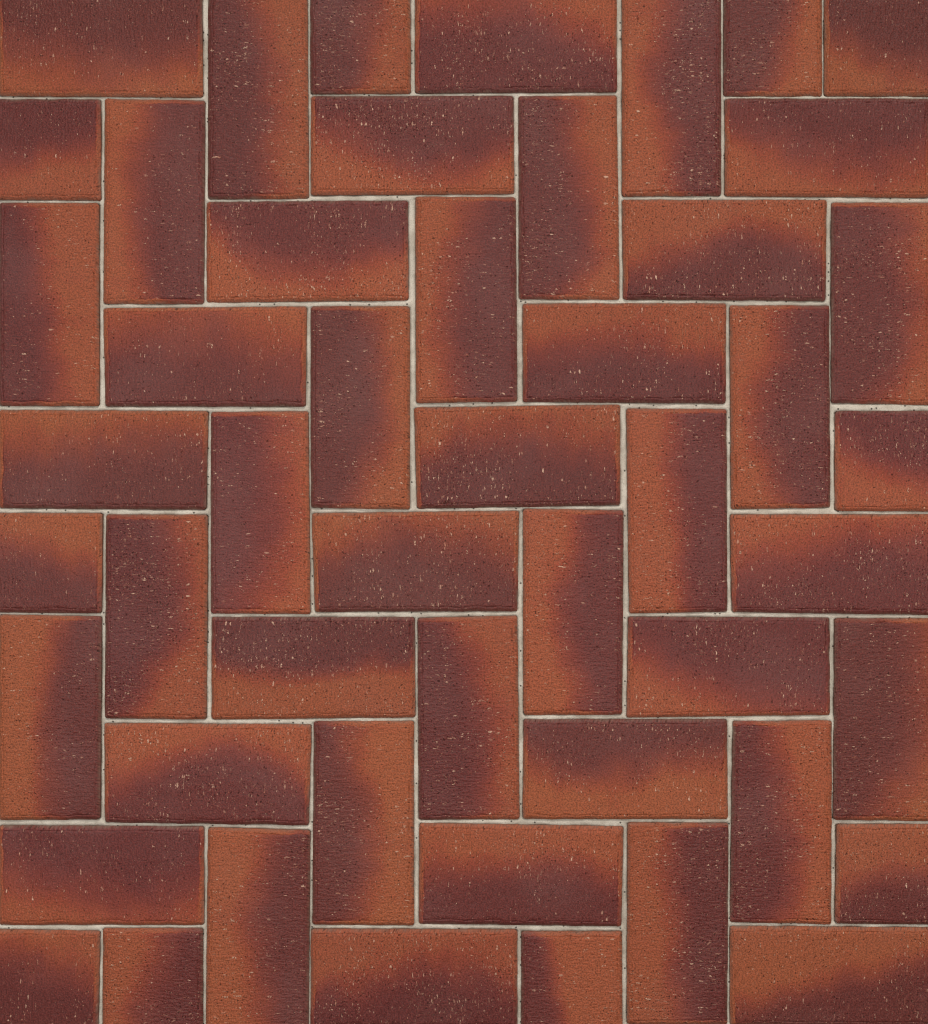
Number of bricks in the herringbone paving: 50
